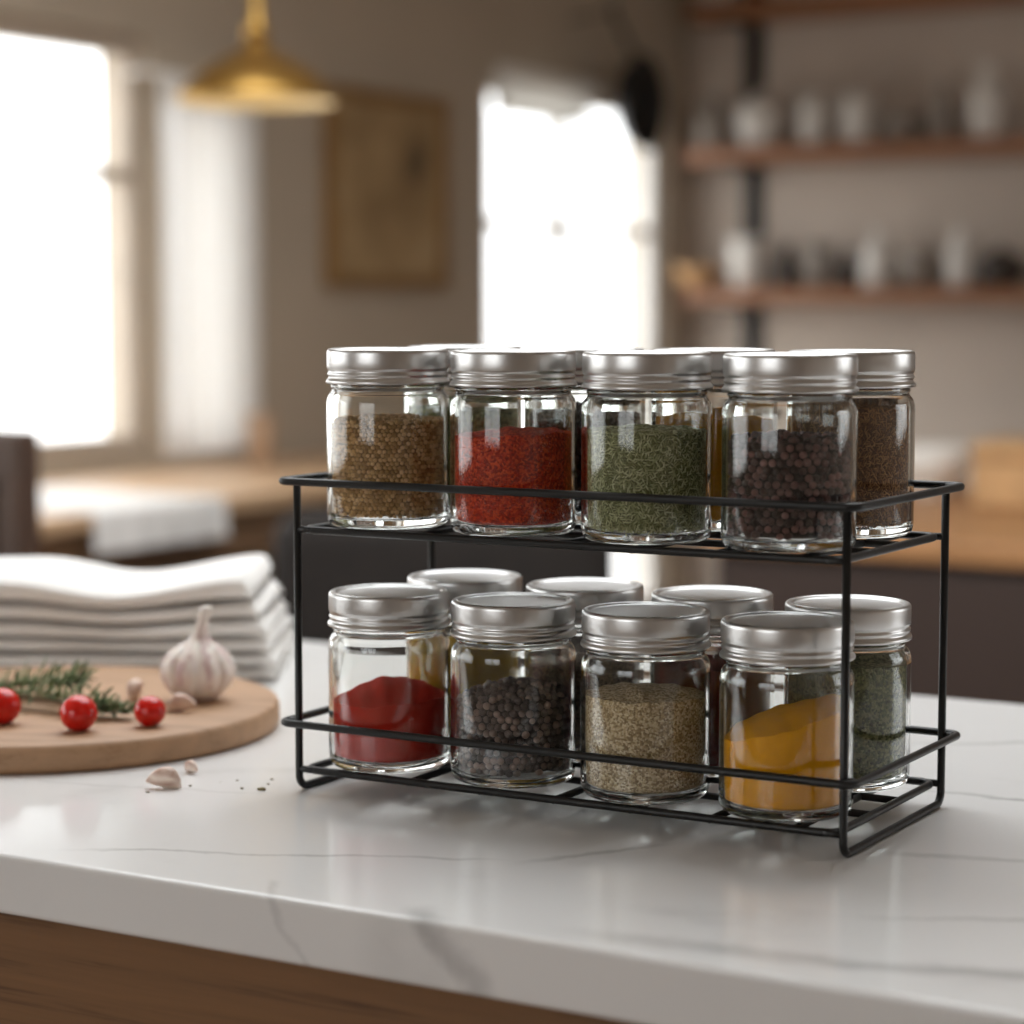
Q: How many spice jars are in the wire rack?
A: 16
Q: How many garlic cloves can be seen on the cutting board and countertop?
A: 4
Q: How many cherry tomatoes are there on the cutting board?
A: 3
